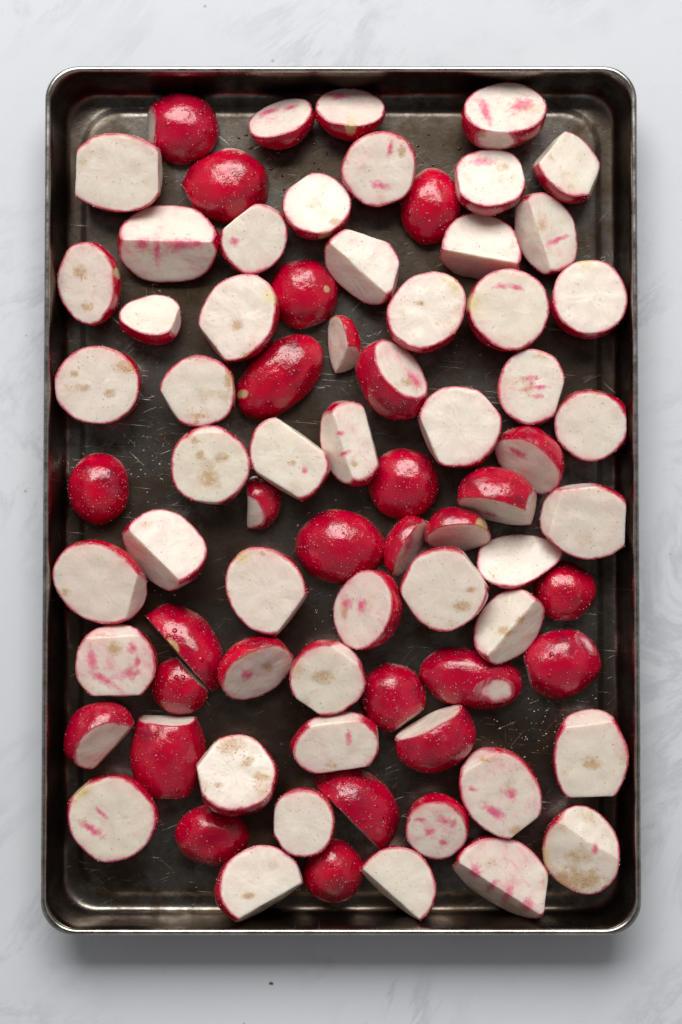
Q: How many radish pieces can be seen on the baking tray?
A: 76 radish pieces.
